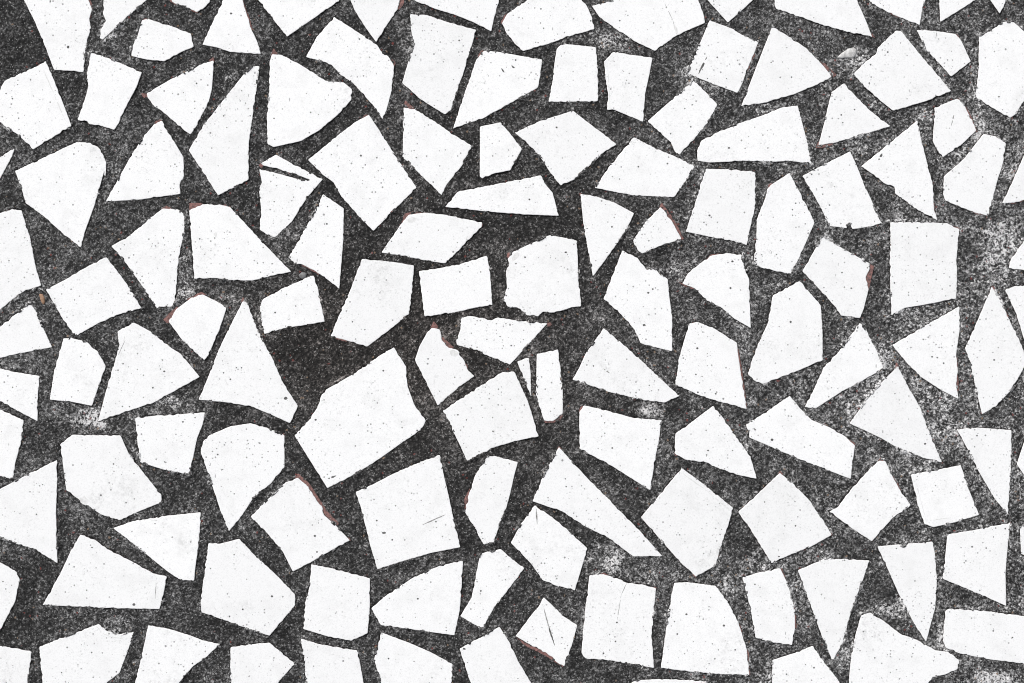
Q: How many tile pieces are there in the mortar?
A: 132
